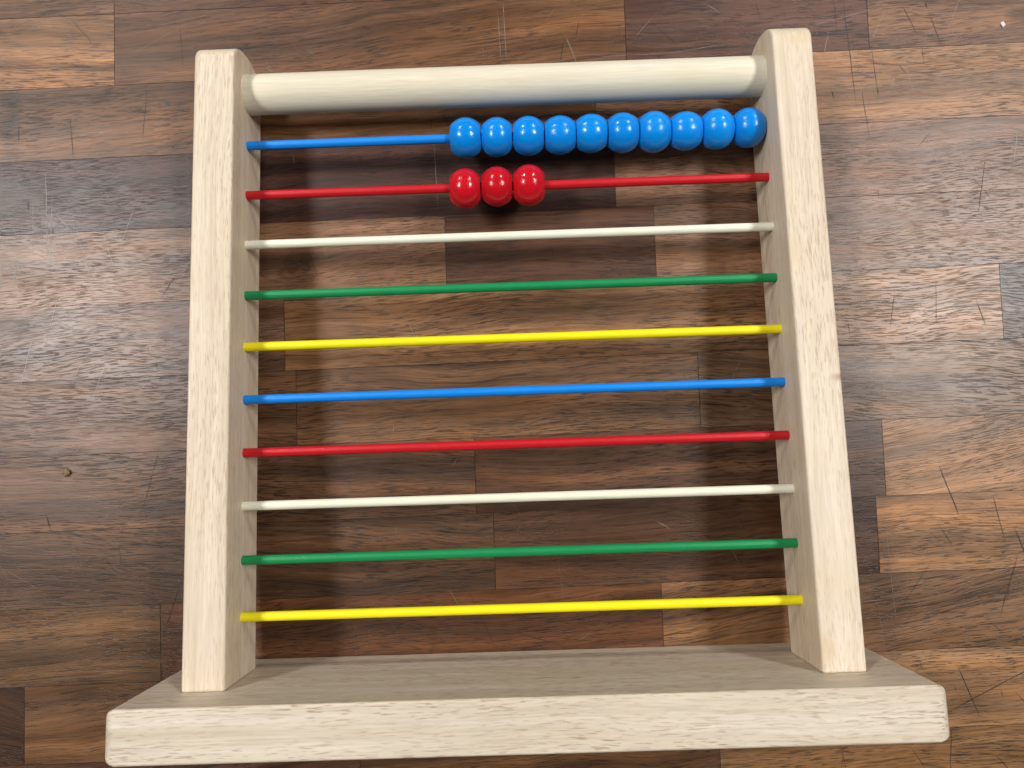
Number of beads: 13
